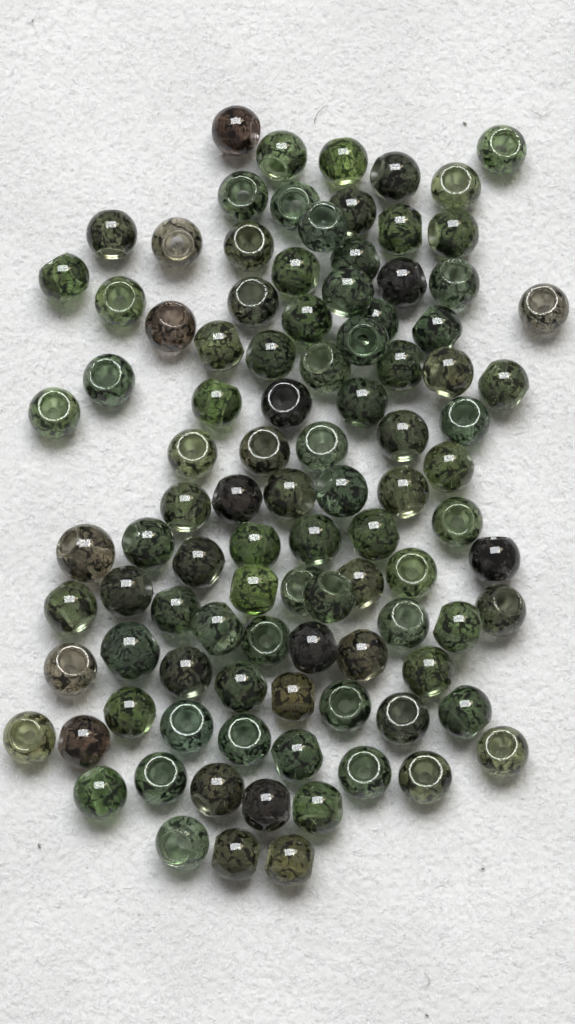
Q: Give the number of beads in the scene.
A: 100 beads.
